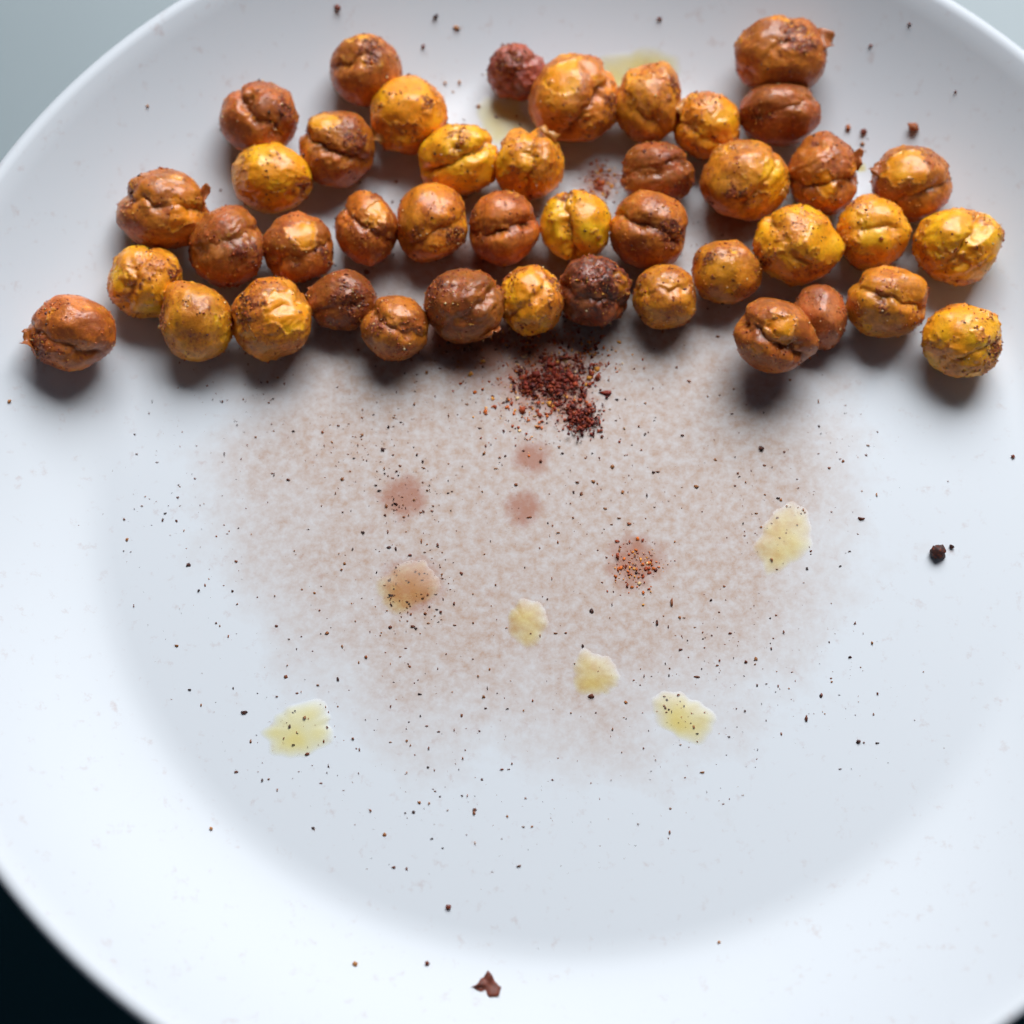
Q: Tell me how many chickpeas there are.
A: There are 43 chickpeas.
